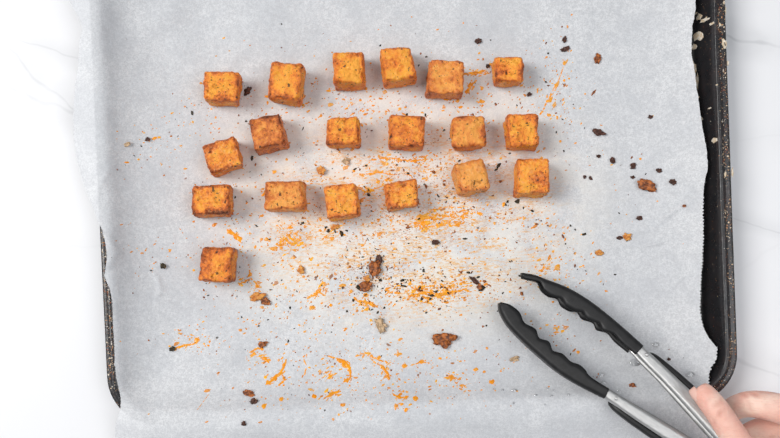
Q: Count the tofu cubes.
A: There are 19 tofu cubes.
